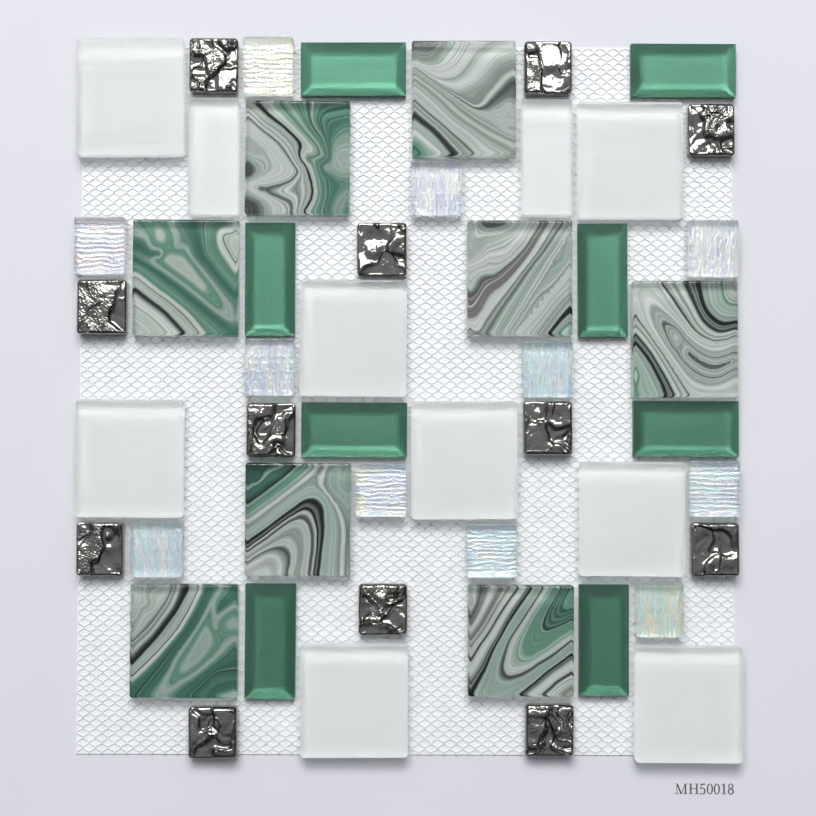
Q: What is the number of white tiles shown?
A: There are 10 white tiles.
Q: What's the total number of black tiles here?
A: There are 12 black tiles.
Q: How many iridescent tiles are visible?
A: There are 11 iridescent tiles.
